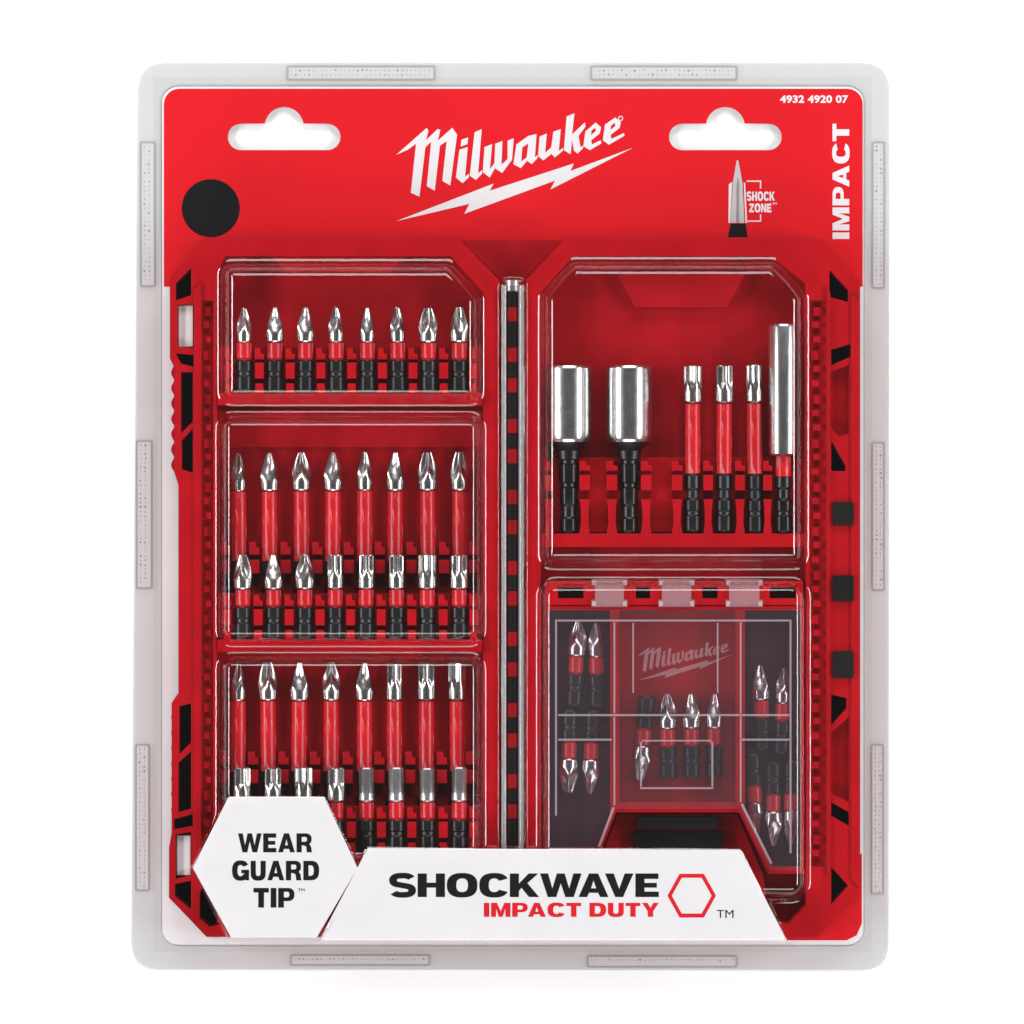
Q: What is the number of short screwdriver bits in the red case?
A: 37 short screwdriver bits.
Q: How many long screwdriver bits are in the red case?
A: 19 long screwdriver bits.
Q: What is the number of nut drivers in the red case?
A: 2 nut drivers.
